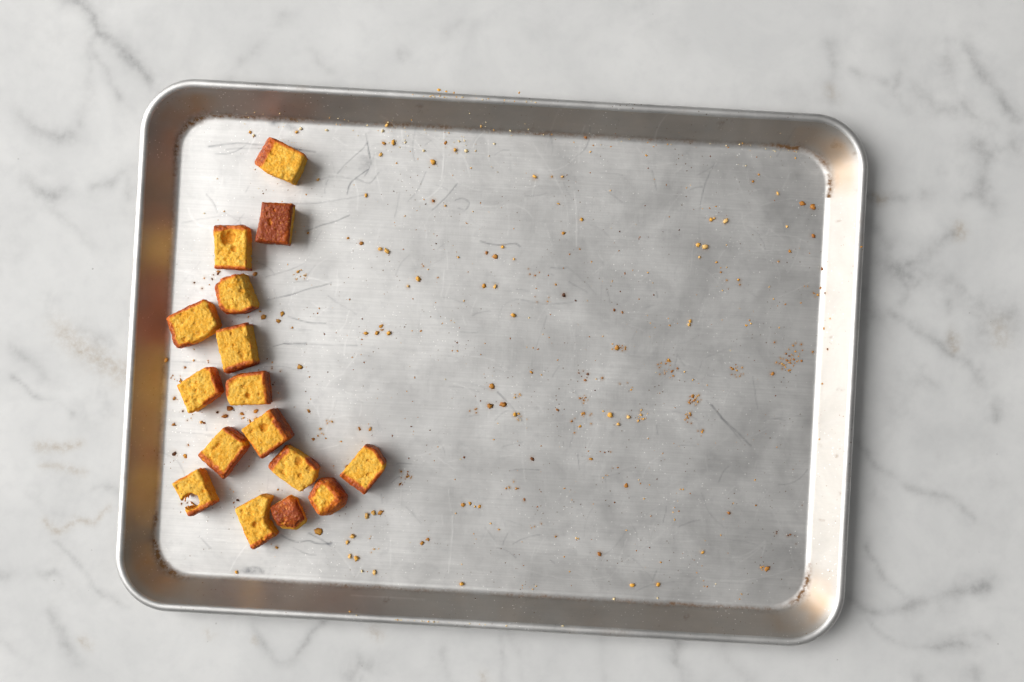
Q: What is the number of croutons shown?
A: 16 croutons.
